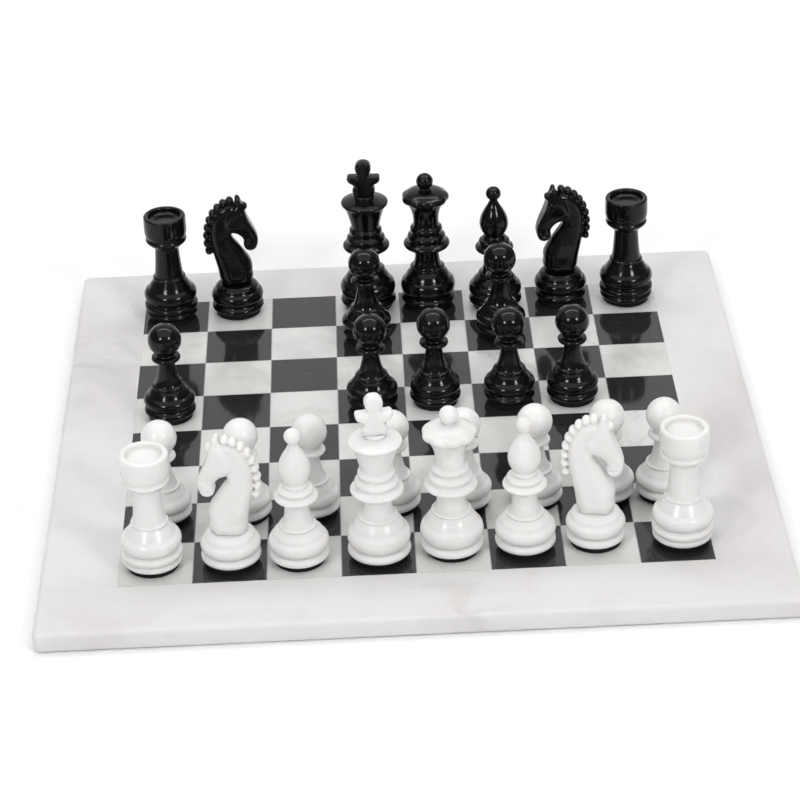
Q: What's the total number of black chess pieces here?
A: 14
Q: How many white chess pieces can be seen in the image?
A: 16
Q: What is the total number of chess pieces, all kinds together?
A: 30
